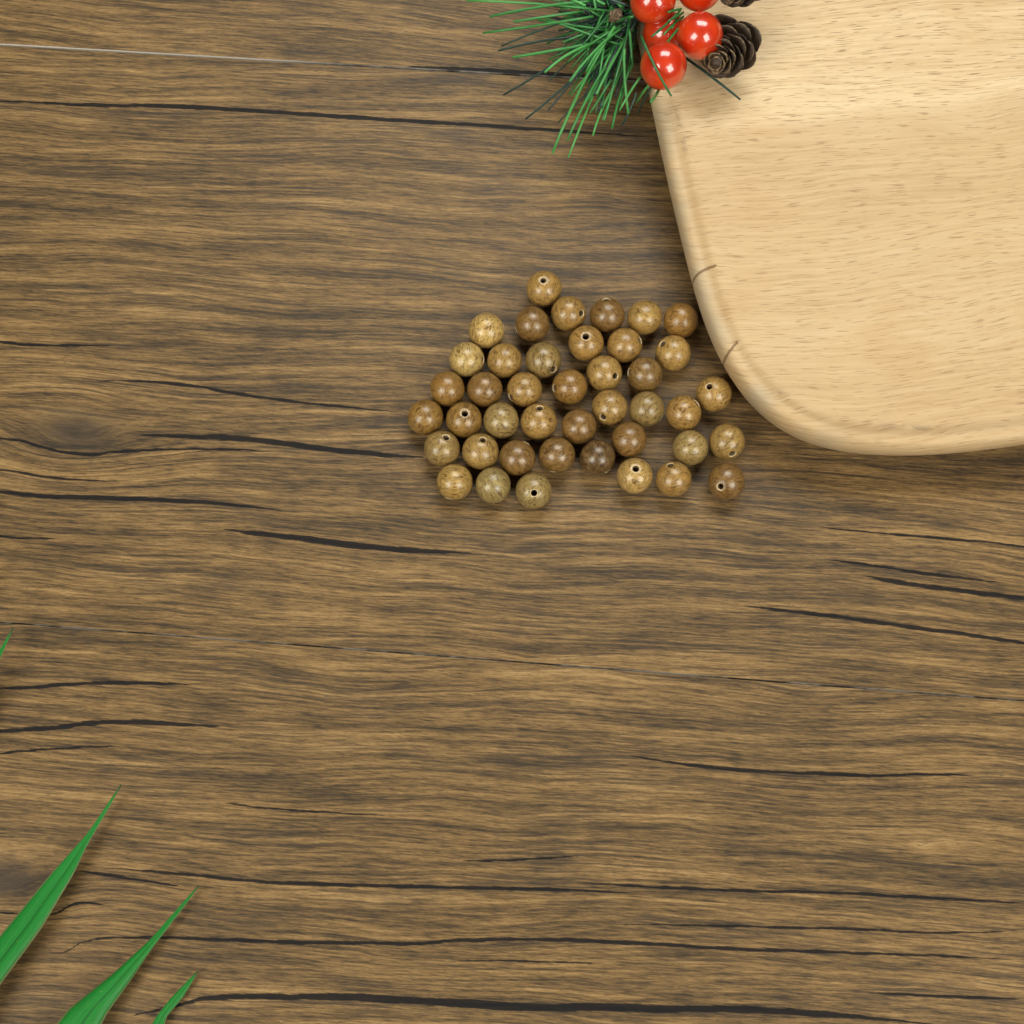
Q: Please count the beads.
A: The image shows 42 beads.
